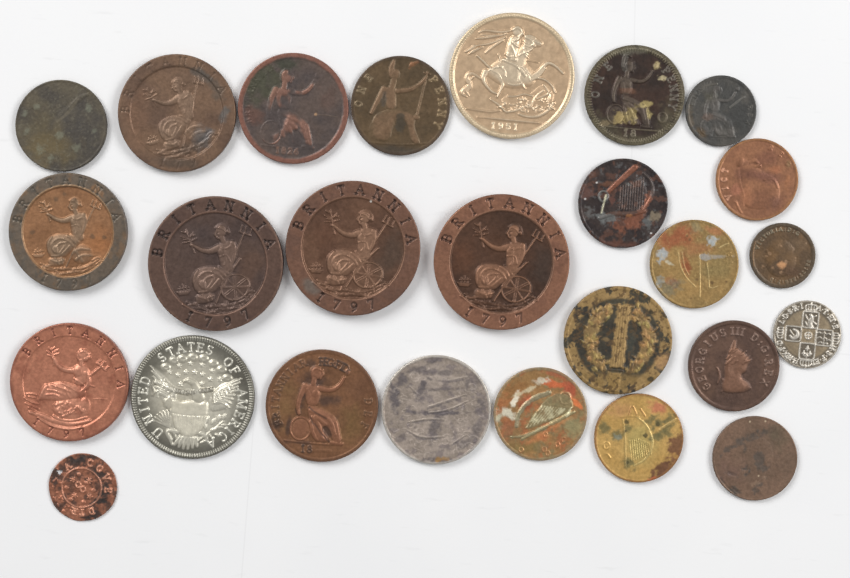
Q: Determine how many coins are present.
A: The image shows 26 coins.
